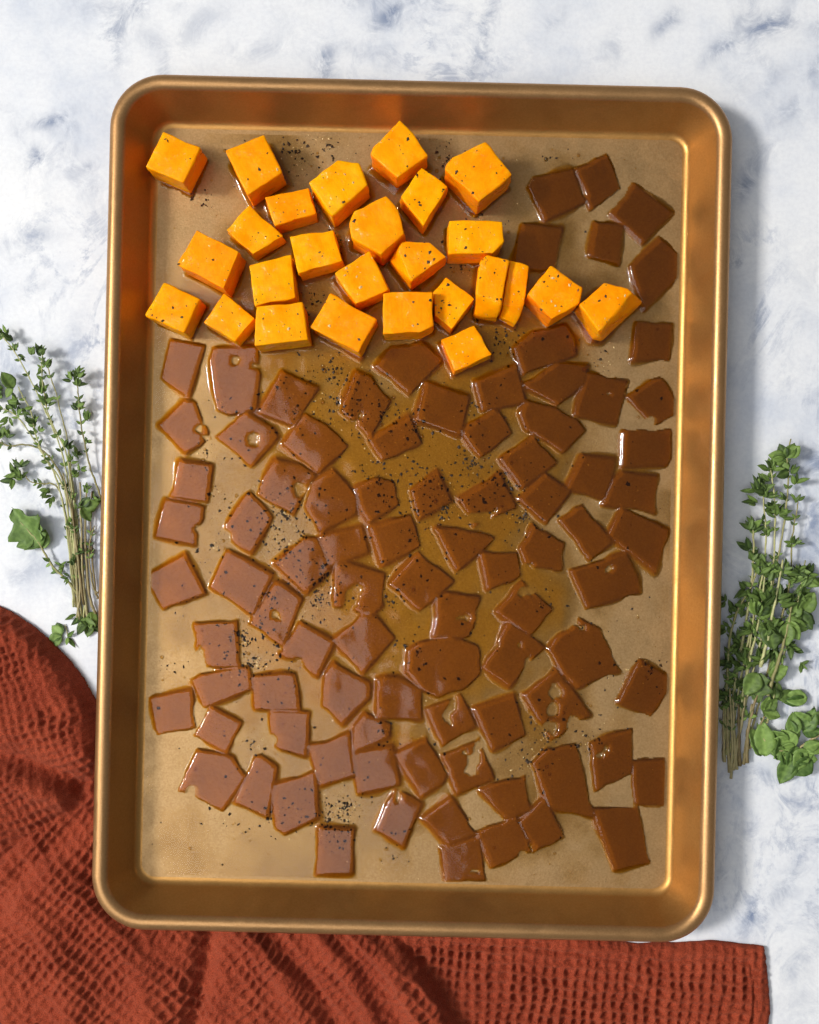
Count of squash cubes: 26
